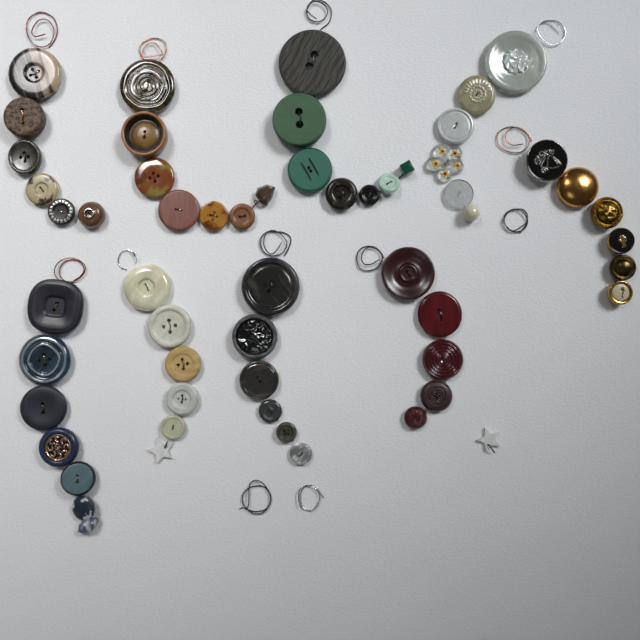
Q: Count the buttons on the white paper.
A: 51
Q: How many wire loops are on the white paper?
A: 12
